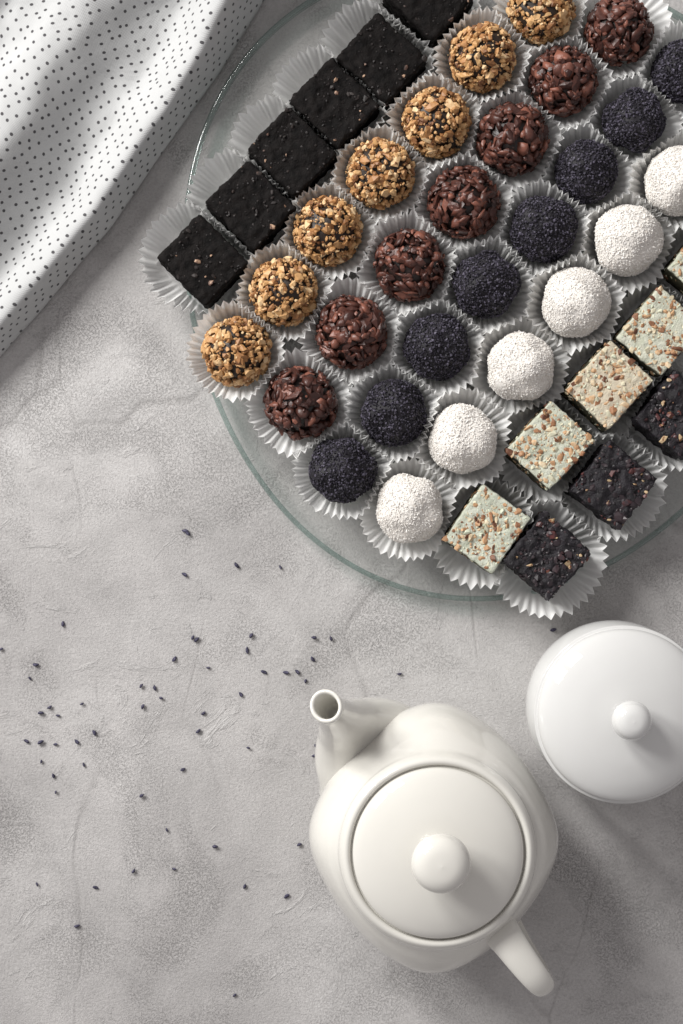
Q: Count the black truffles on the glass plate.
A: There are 8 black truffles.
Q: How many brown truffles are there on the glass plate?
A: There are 7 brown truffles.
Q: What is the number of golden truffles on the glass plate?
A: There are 7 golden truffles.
